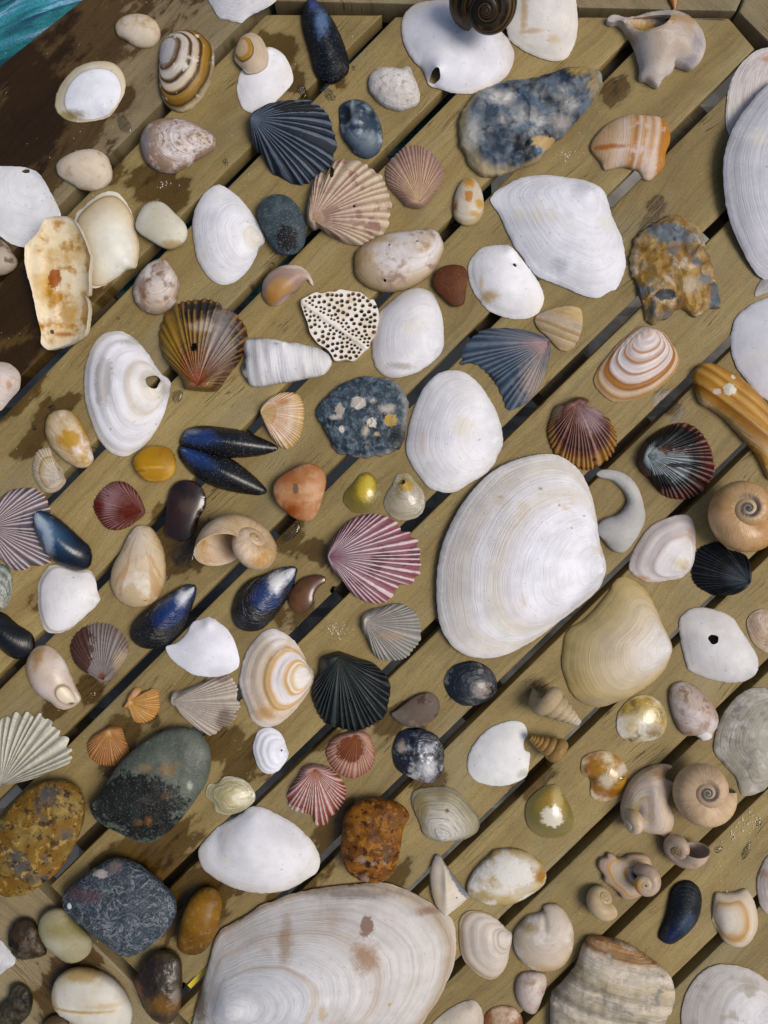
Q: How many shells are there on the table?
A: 120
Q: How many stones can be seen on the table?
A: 19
